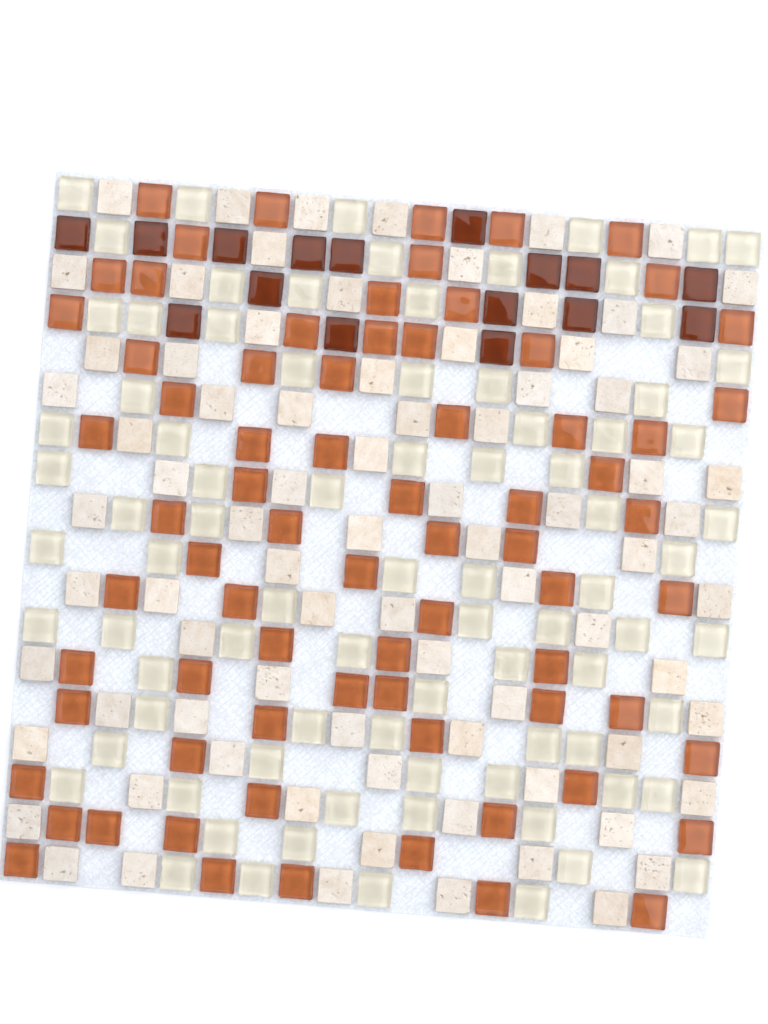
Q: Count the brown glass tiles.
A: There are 16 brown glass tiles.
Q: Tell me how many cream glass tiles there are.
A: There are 82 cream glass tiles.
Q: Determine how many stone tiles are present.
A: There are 80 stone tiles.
